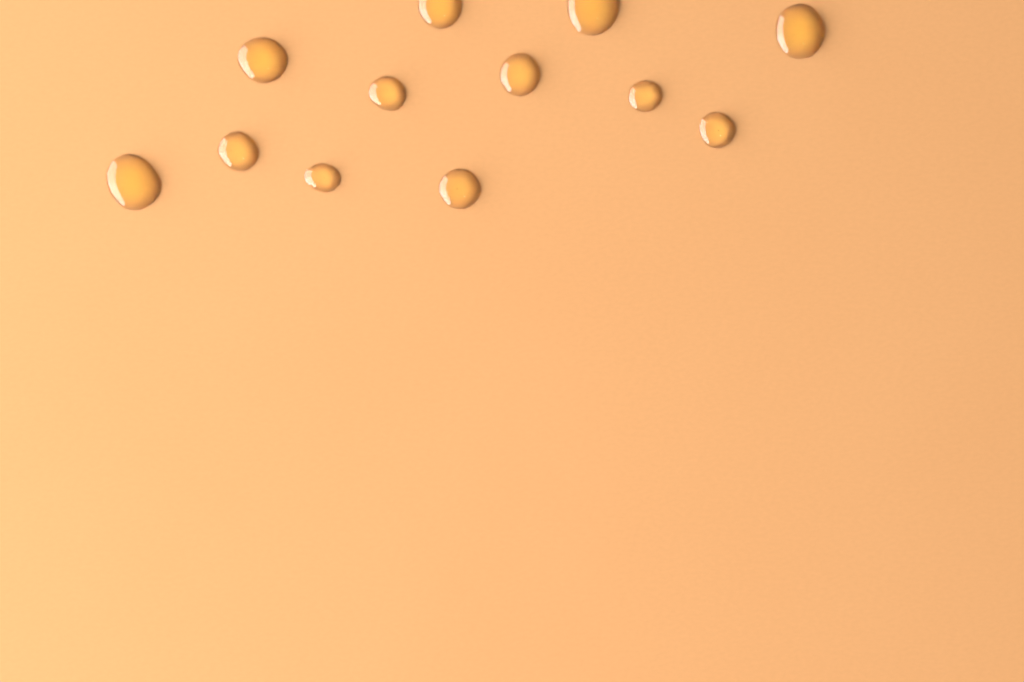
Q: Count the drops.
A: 12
